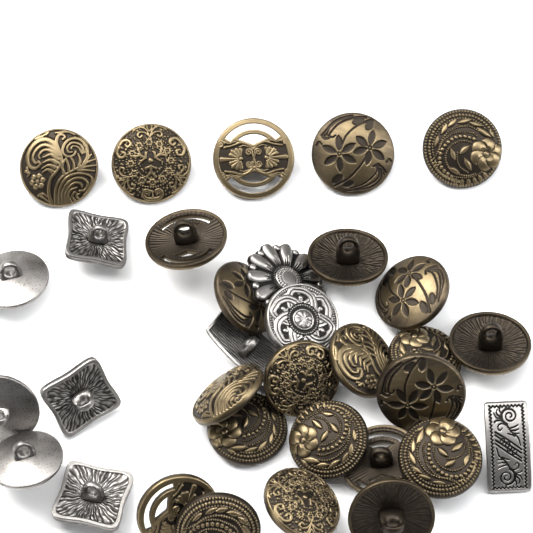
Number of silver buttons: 10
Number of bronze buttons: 23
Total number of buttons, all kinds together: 33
